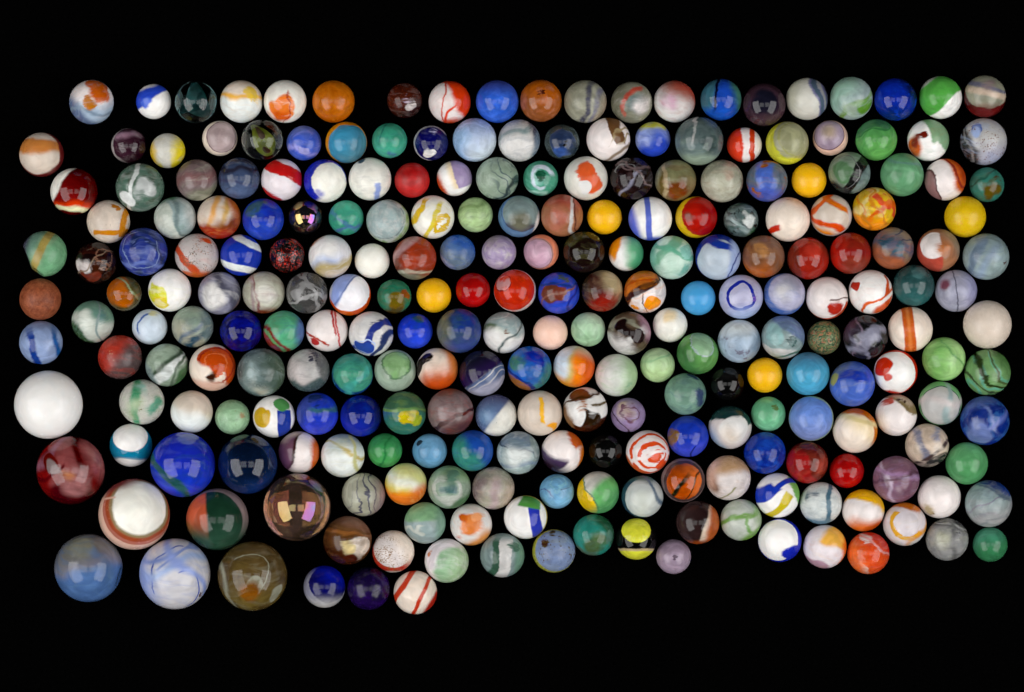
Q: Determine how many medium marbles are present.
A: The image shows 187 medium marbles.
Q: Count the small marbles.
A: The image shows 52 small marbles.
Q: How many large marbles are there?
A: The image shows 10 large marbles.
